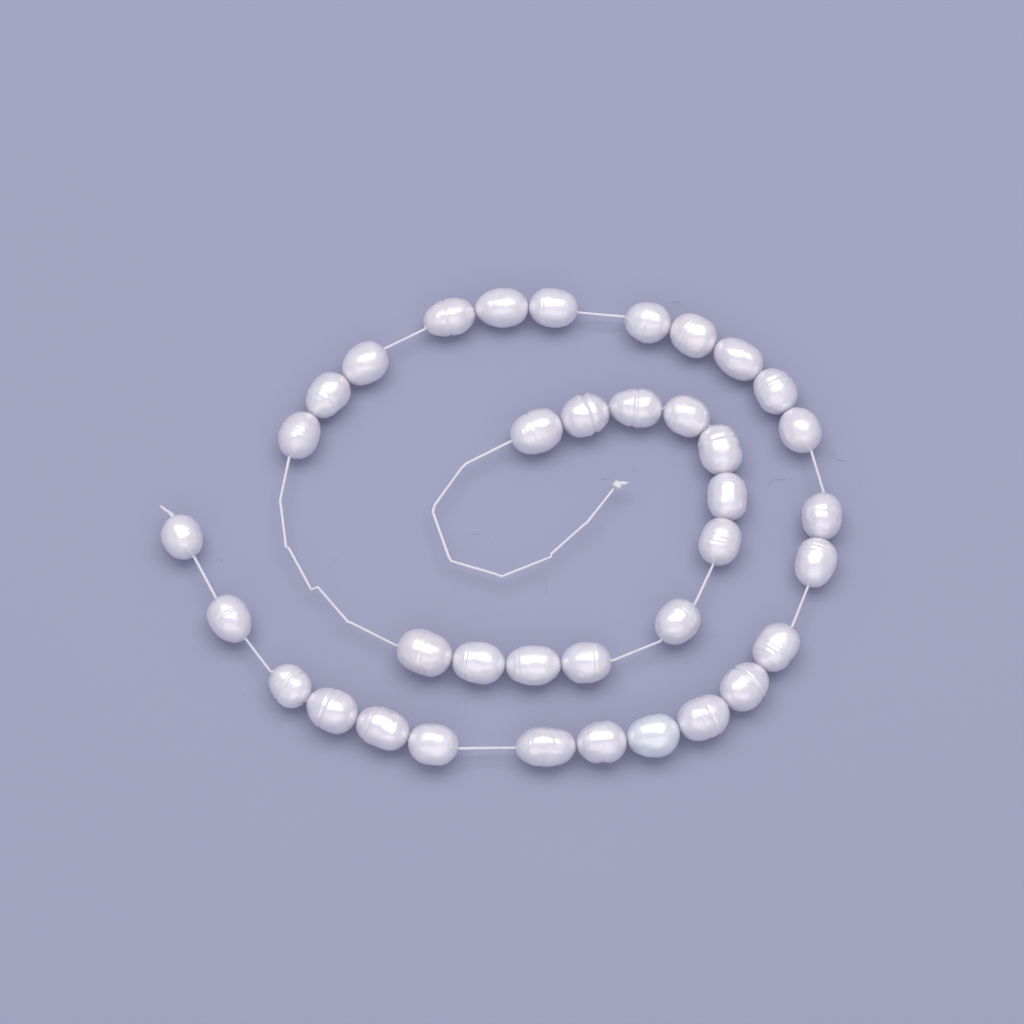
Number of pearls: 37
